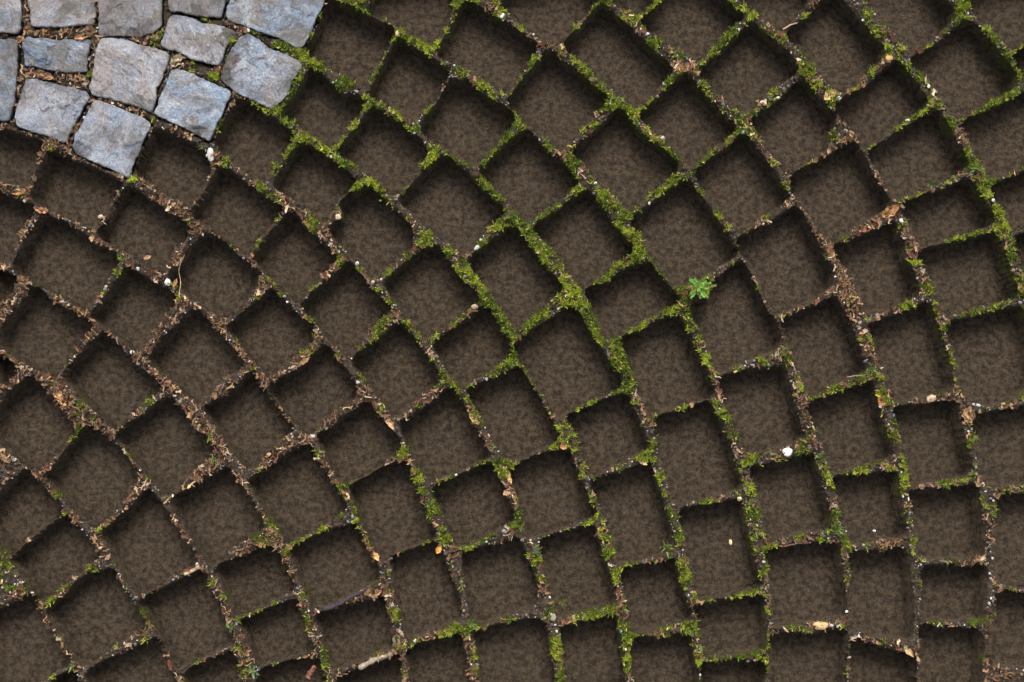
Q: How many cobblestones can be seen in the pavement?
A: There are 13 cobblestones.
